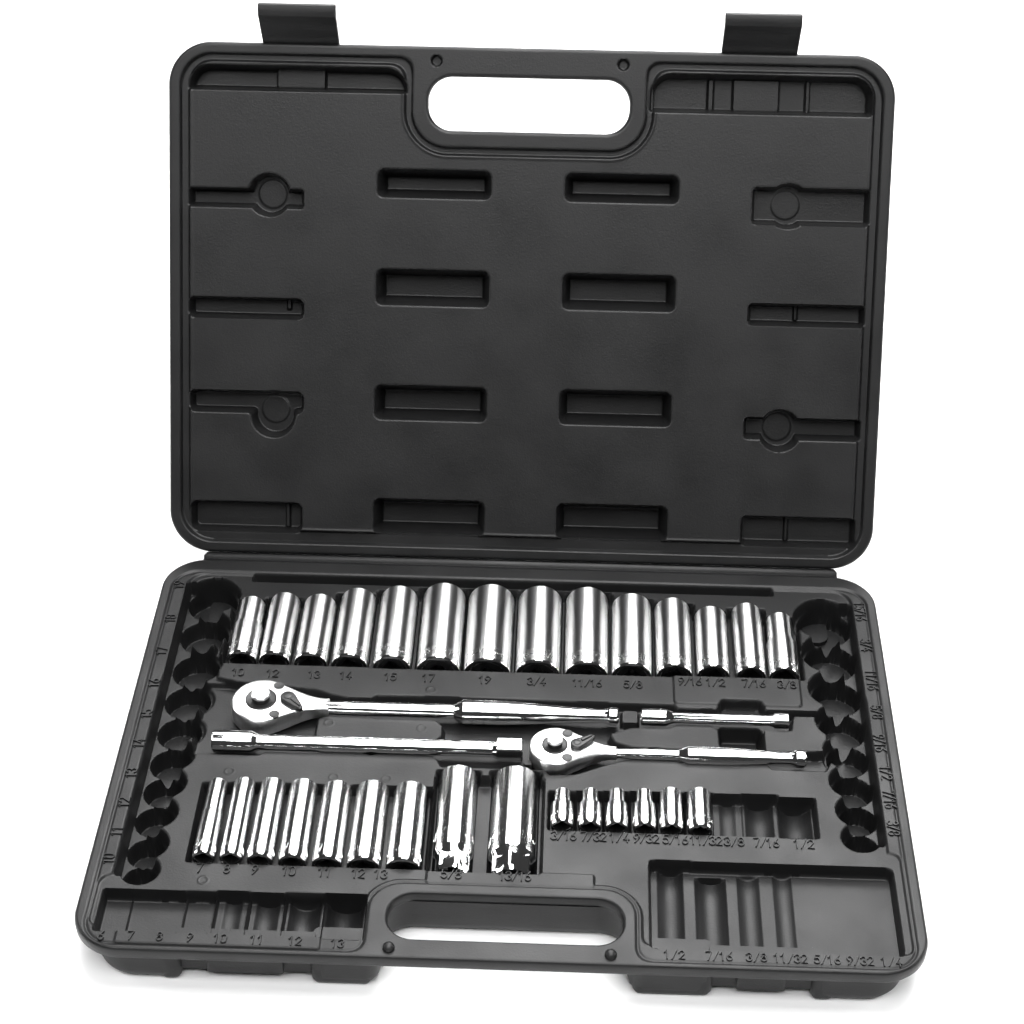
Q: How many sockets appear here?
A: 29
